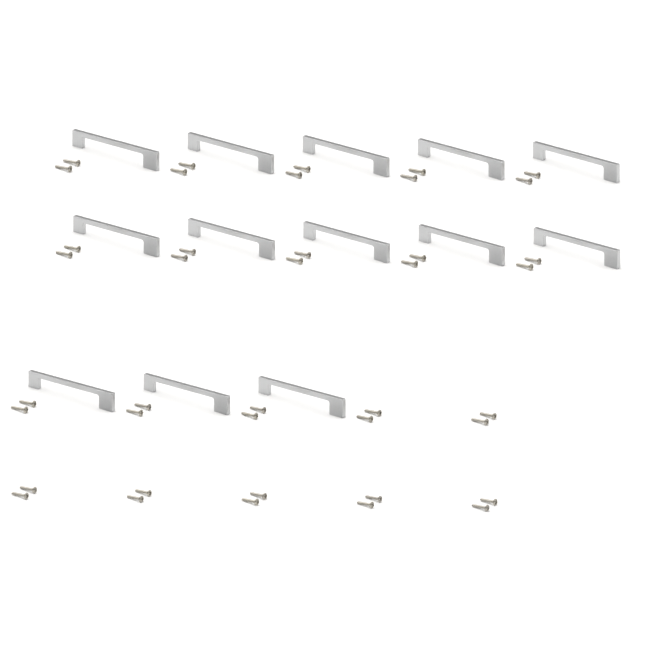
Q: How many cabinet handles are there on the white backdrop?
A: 13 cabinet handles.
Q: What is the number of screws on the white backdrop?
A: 40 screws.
